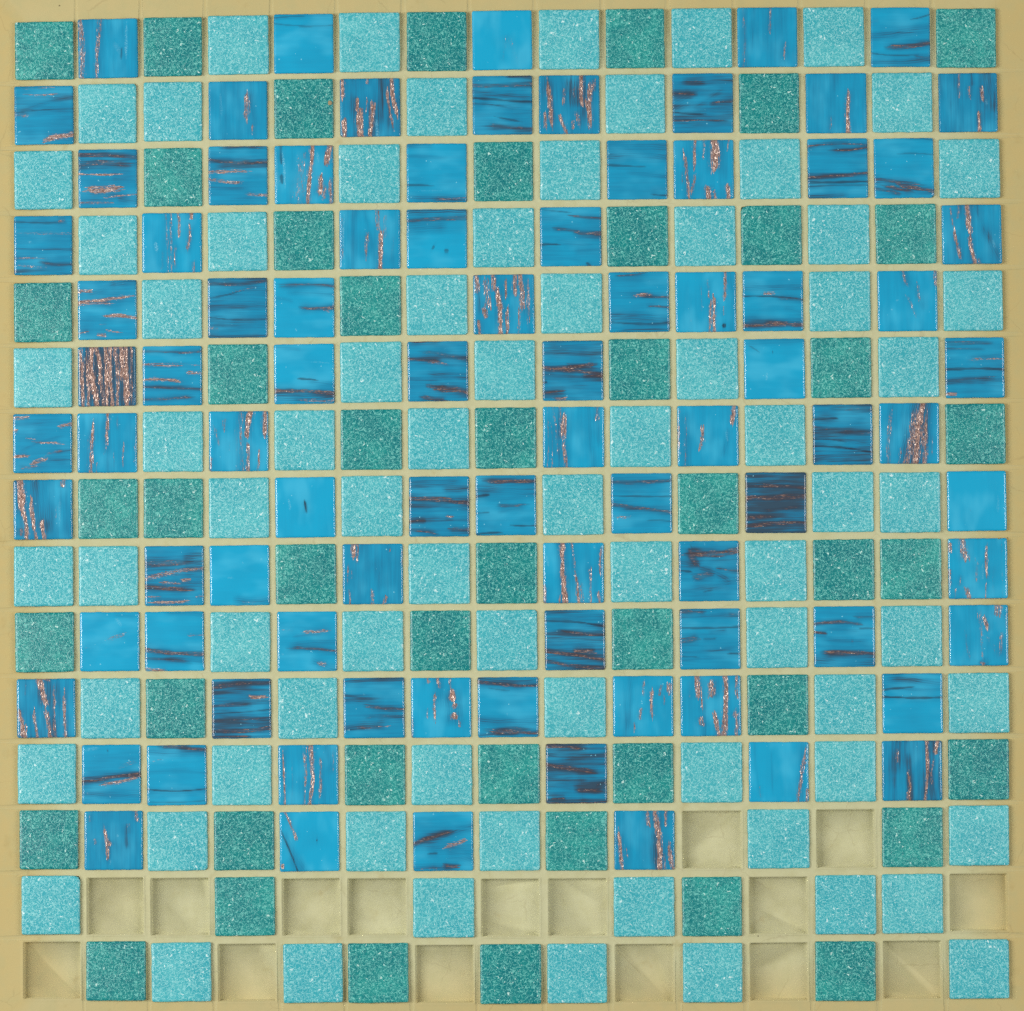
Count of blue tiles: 87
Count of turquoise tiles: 75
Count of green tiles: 47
